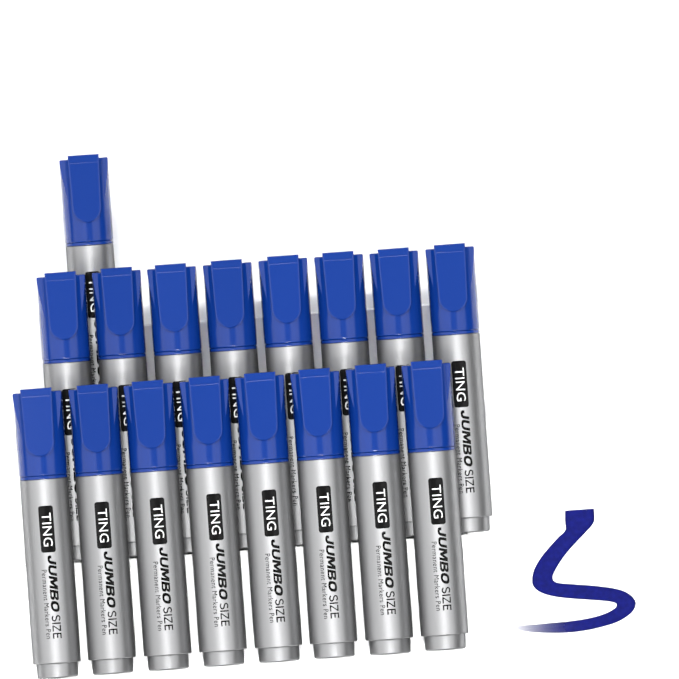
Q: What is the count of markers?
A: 17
